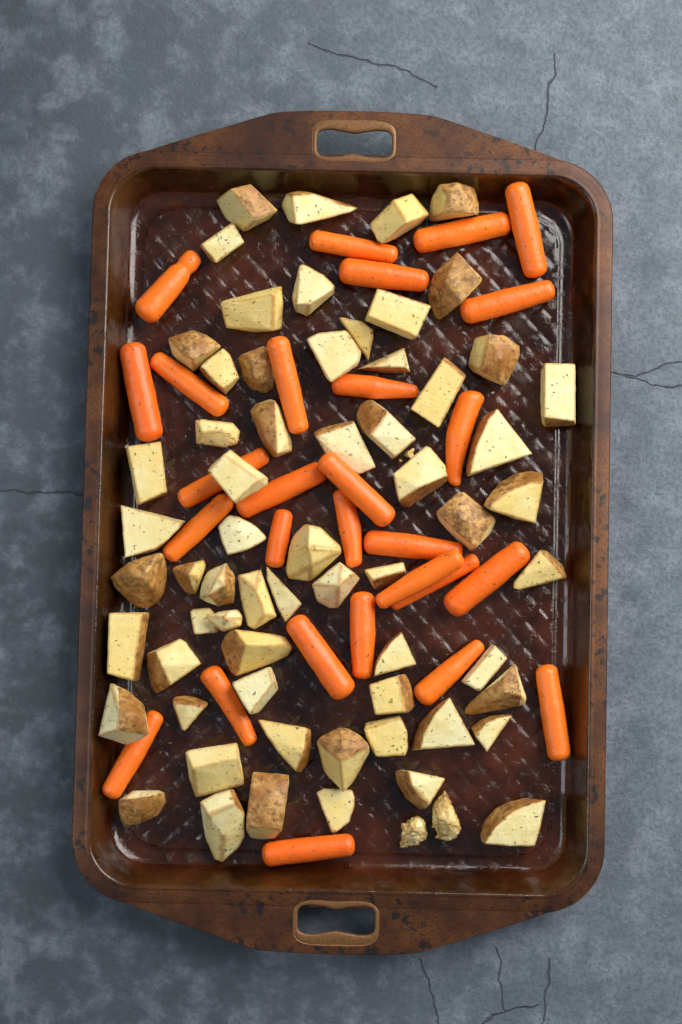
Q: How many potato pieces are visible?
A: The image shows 65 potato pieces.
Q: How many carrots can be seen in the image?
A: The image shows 28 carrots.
